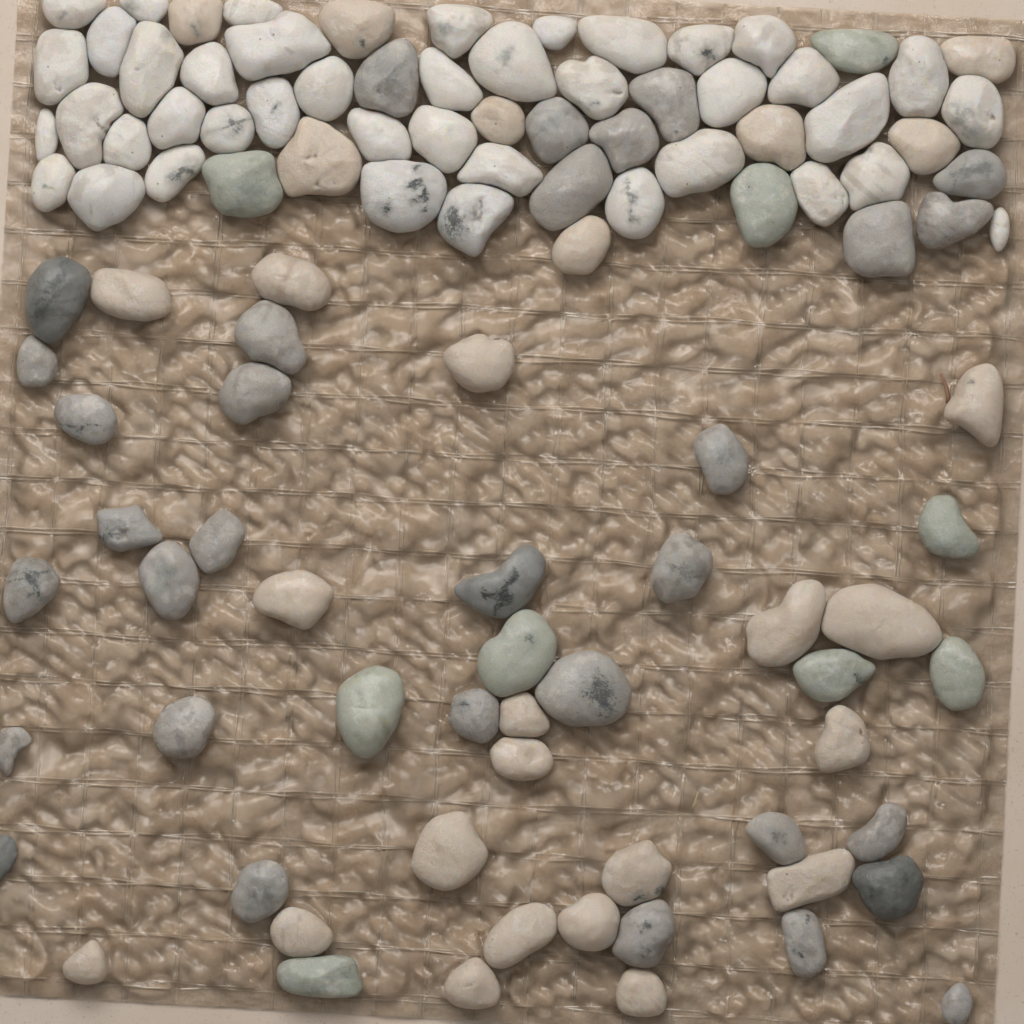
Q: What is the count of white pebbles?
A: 41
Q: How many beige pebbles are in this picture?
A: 27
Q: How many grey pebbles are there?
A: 32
